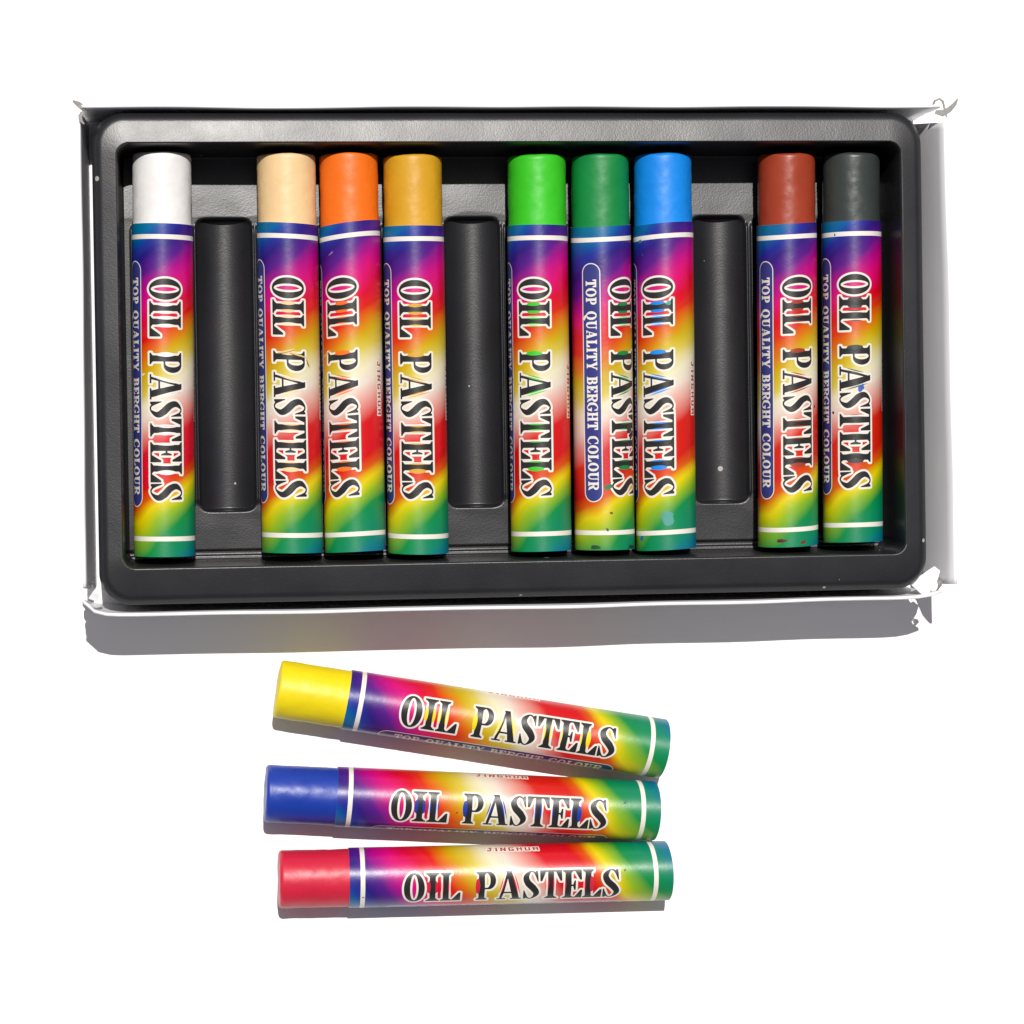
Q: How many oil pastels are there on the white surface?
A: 12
